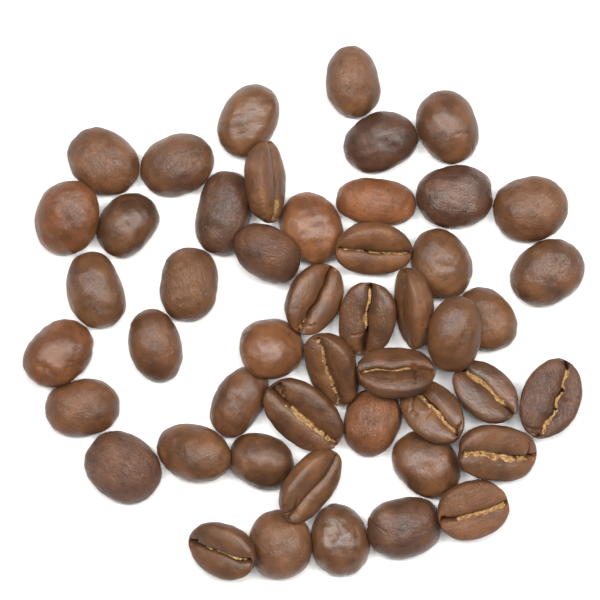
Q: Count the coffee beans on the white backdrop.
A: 48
